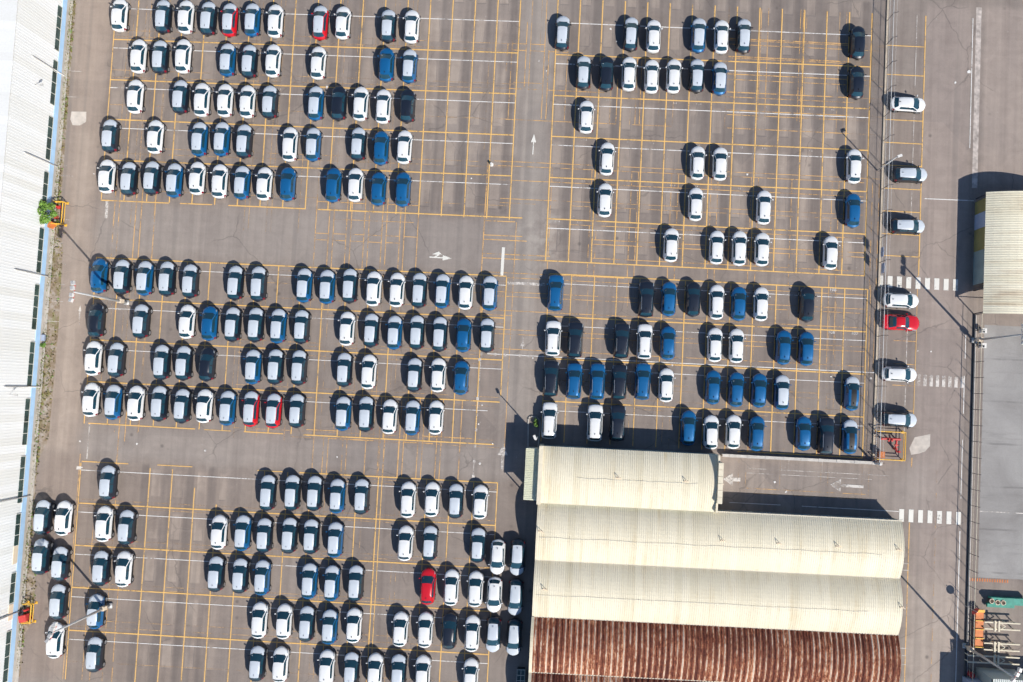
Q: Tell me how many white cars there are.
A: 92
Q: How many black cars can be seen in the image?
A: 92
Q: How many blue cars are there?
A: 60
